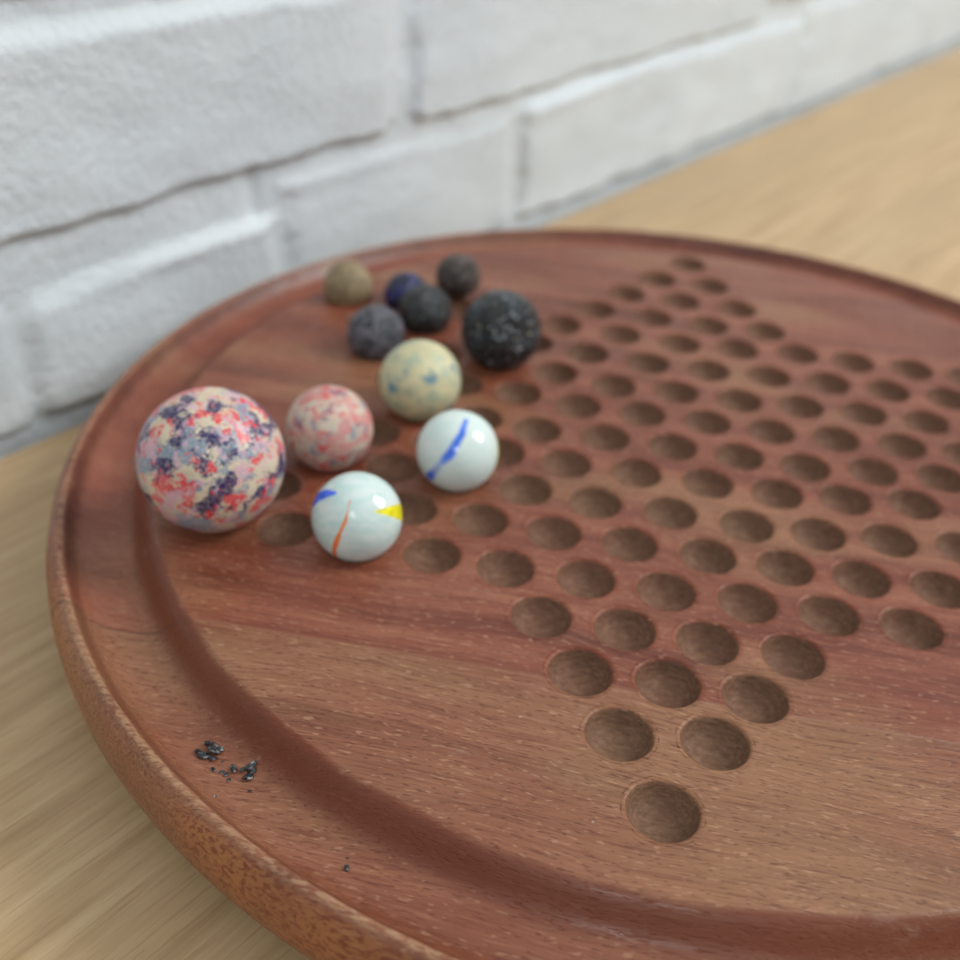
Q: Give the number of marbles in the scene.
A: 11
